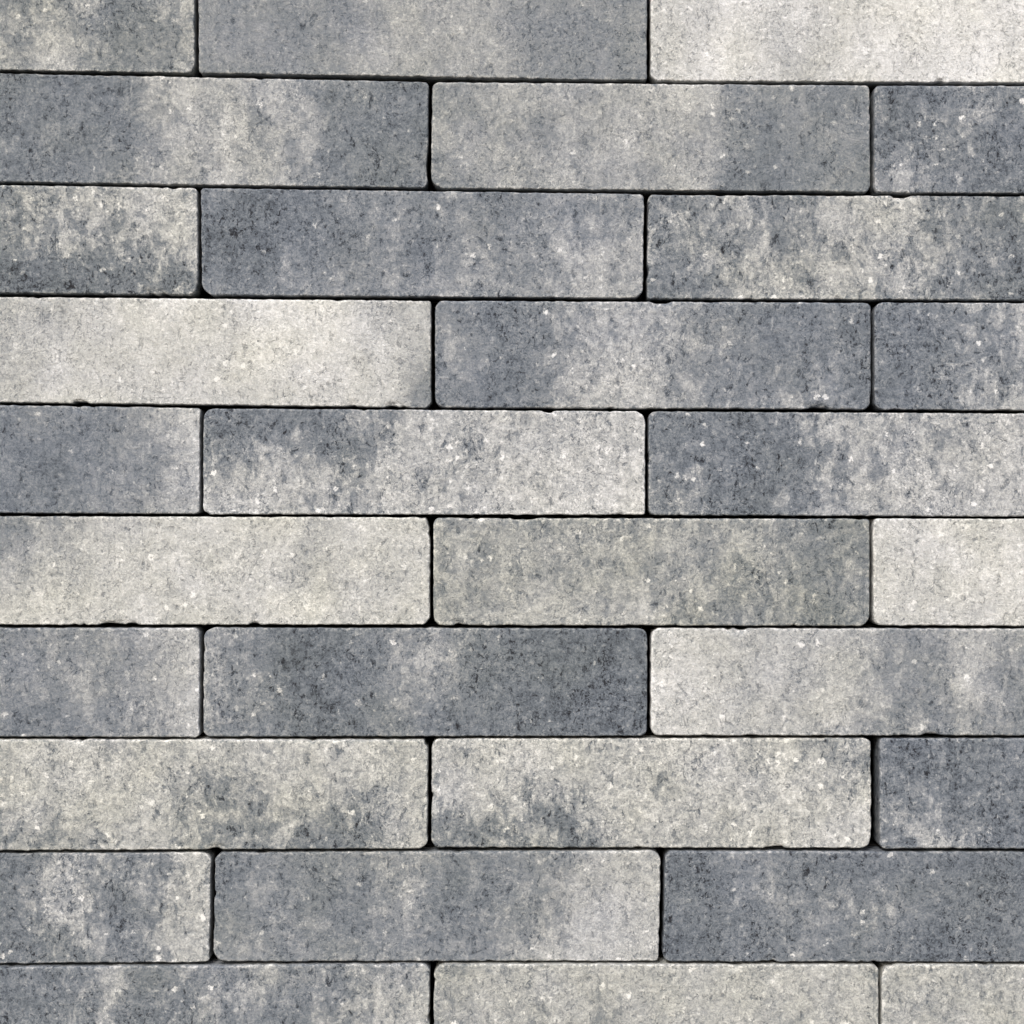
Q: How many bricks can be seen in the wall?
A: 30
